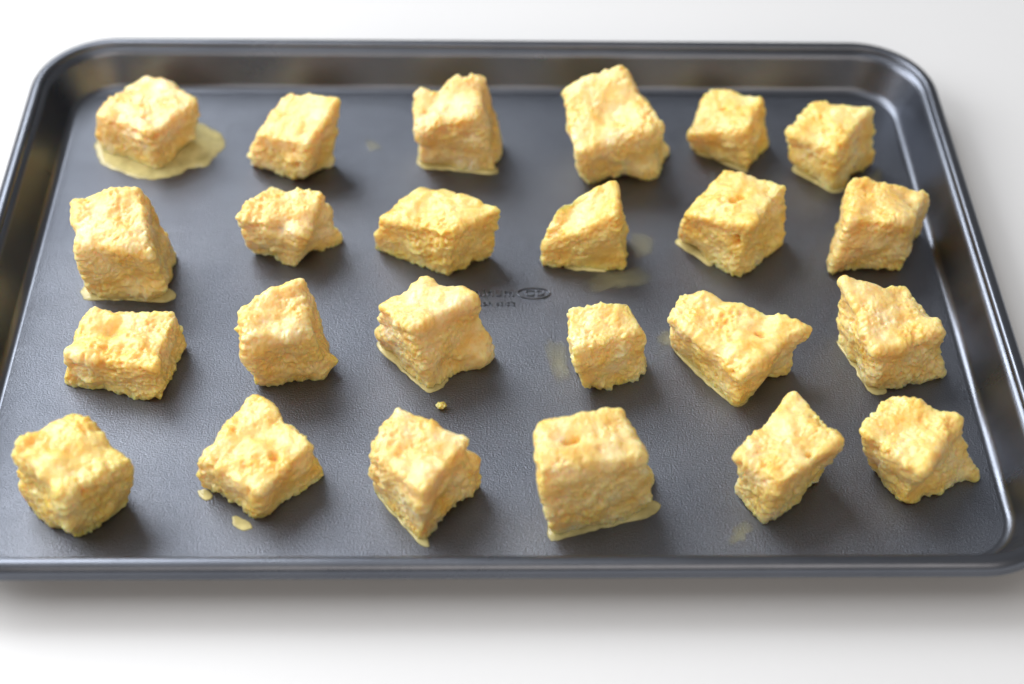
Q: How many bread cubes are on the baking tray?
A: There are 24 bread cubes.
